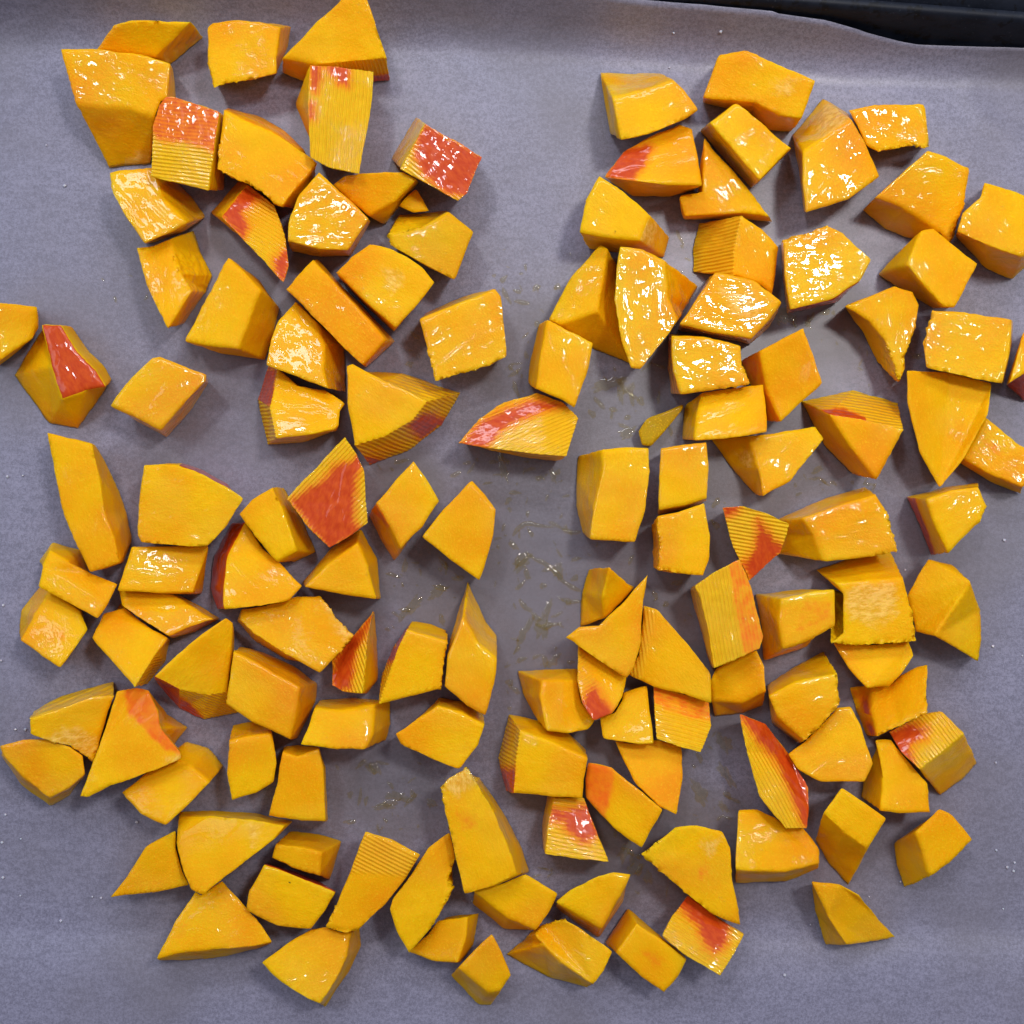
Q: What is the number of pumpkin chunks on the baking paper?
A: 131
